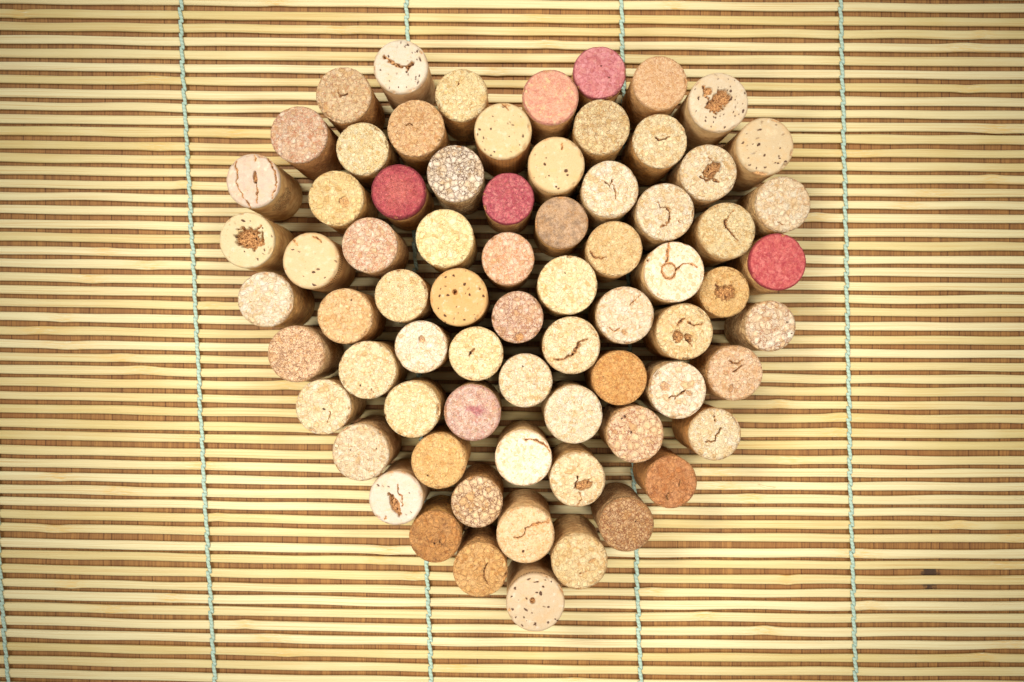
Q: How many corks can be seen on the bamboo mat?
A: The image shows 72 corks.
